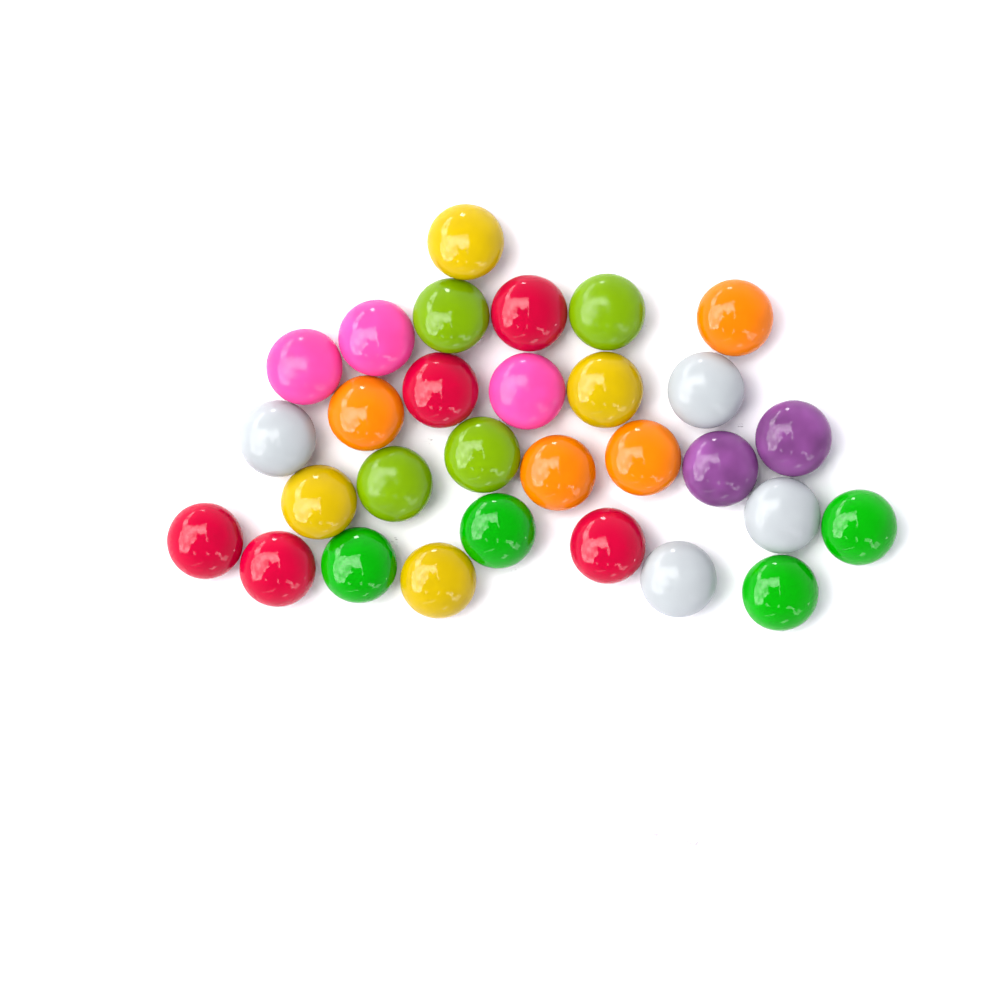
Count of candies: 30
